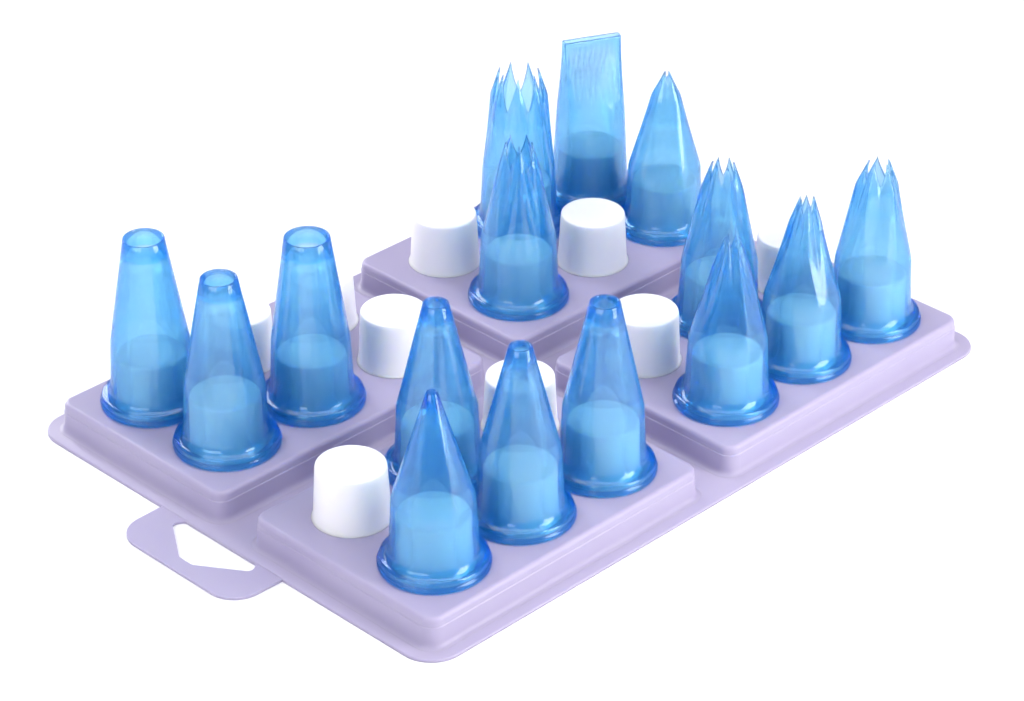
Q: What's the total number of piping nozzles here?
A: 15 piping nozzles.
